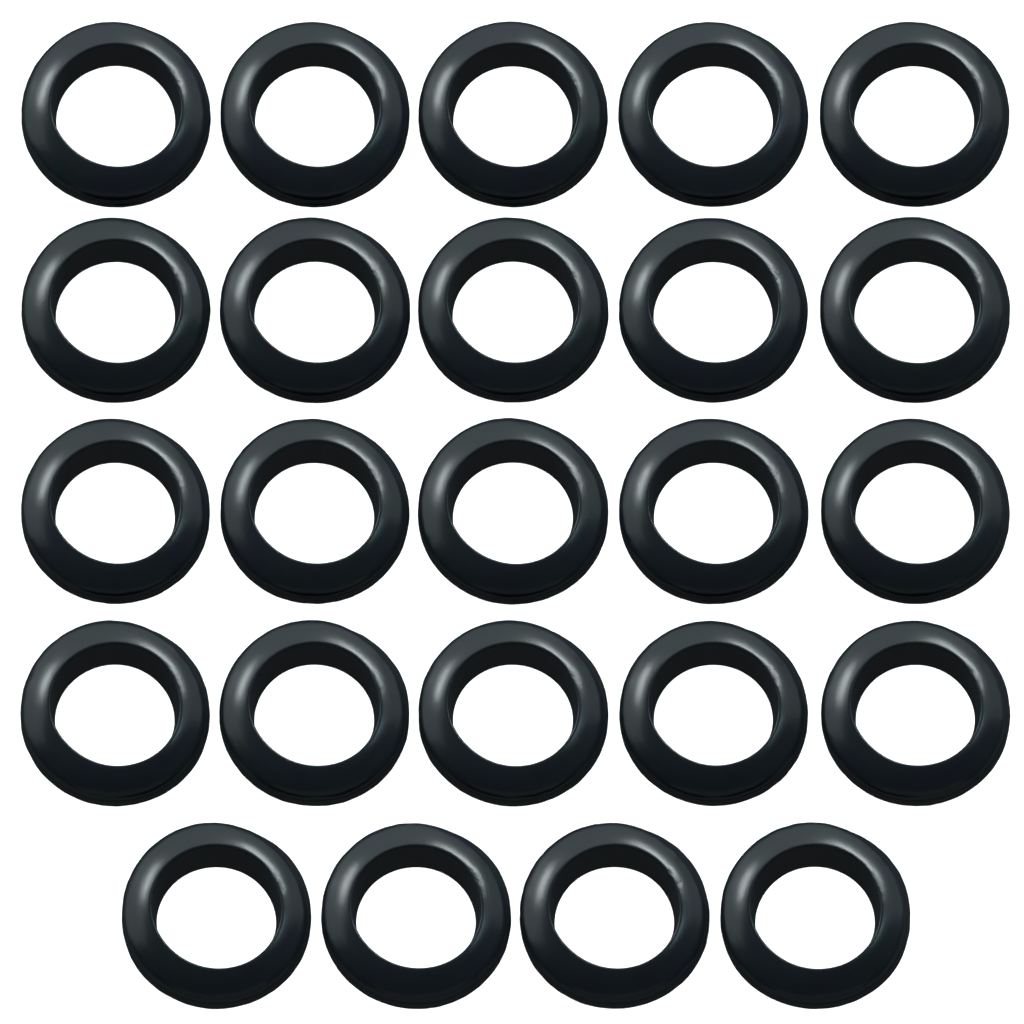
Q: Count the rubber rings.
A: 24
